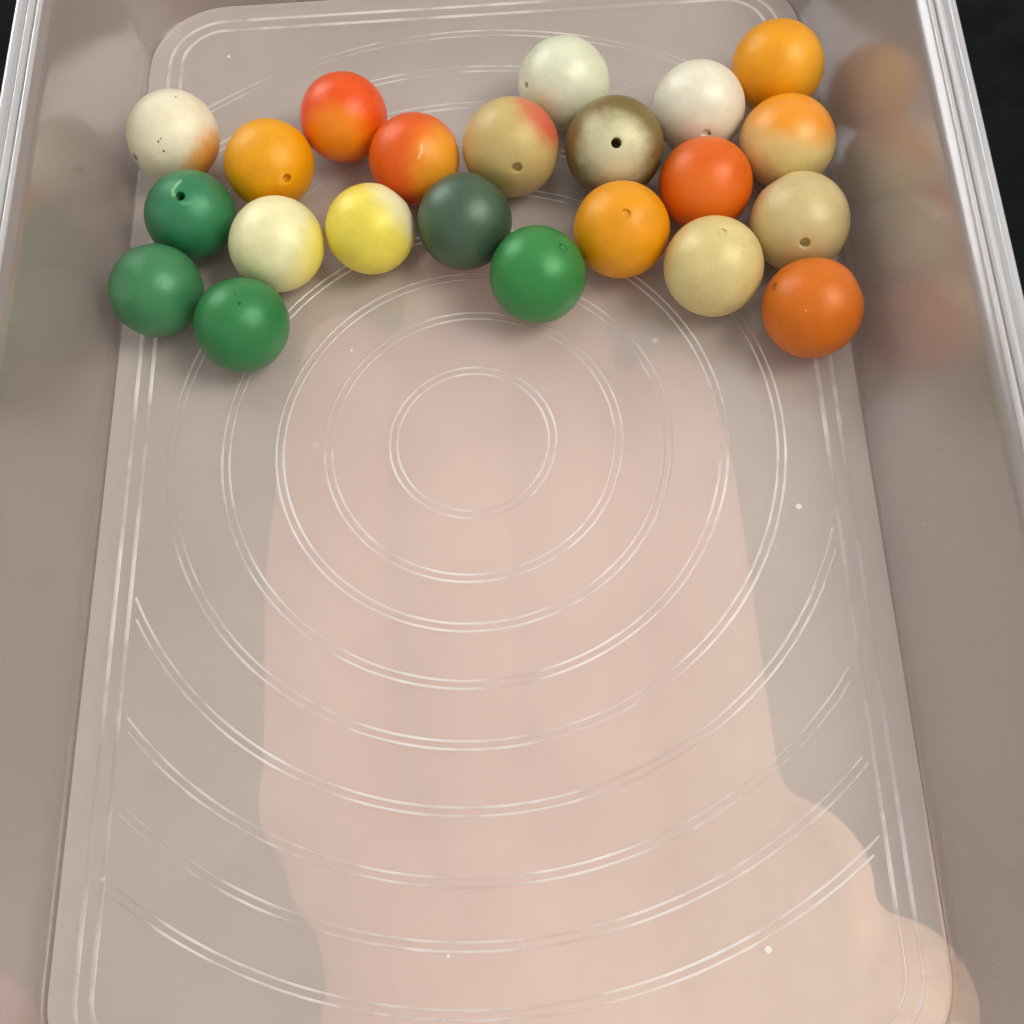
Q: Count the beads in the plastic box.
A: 22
